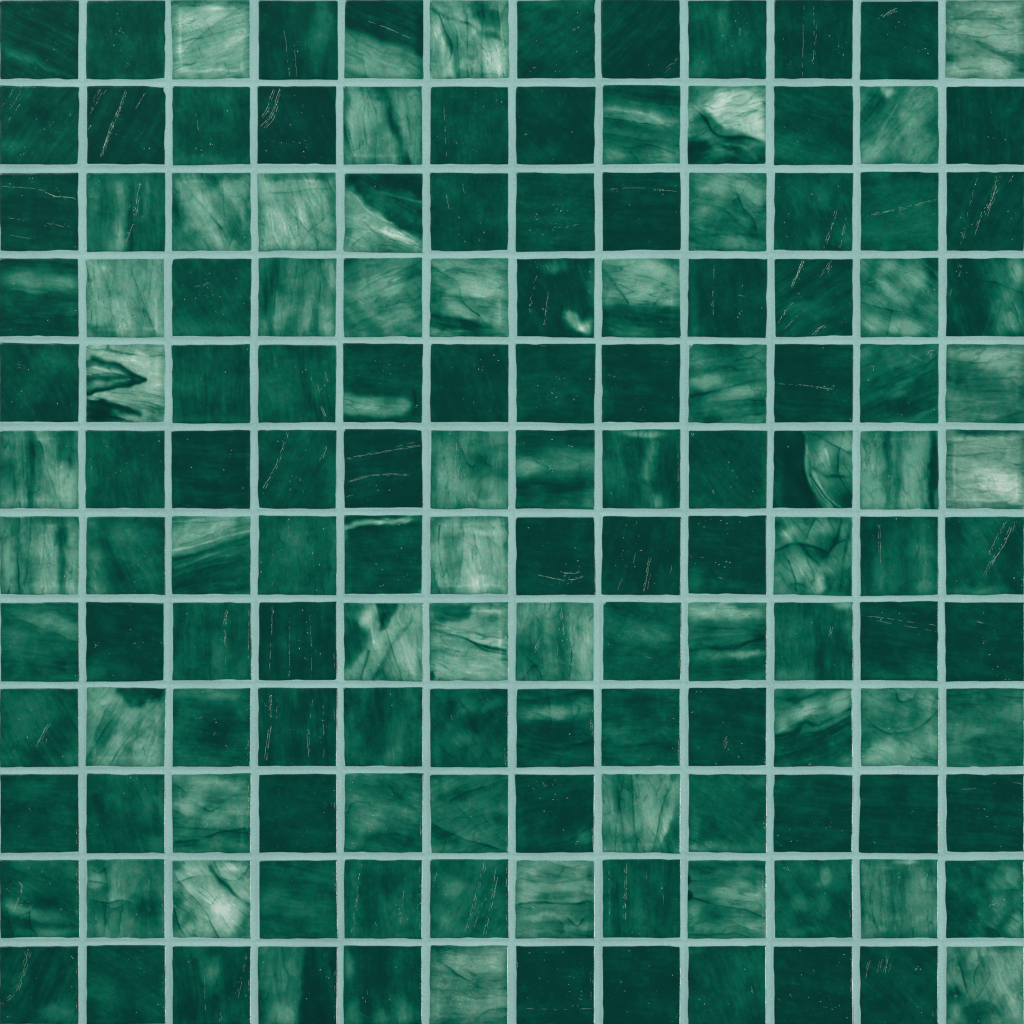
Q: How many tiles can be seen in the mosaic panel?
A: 144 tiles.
